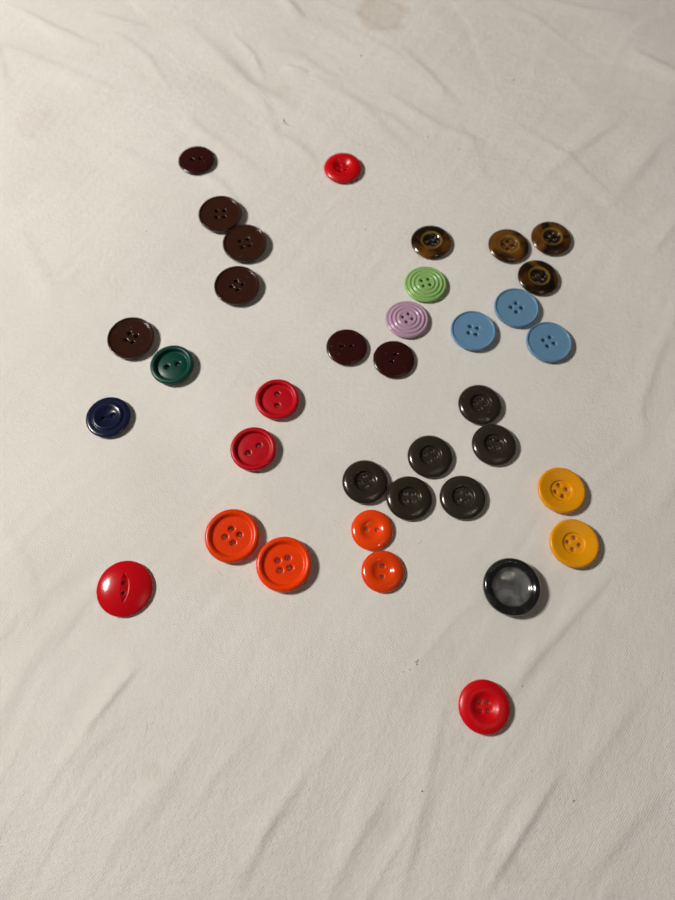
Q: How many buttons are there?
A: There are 36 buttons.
